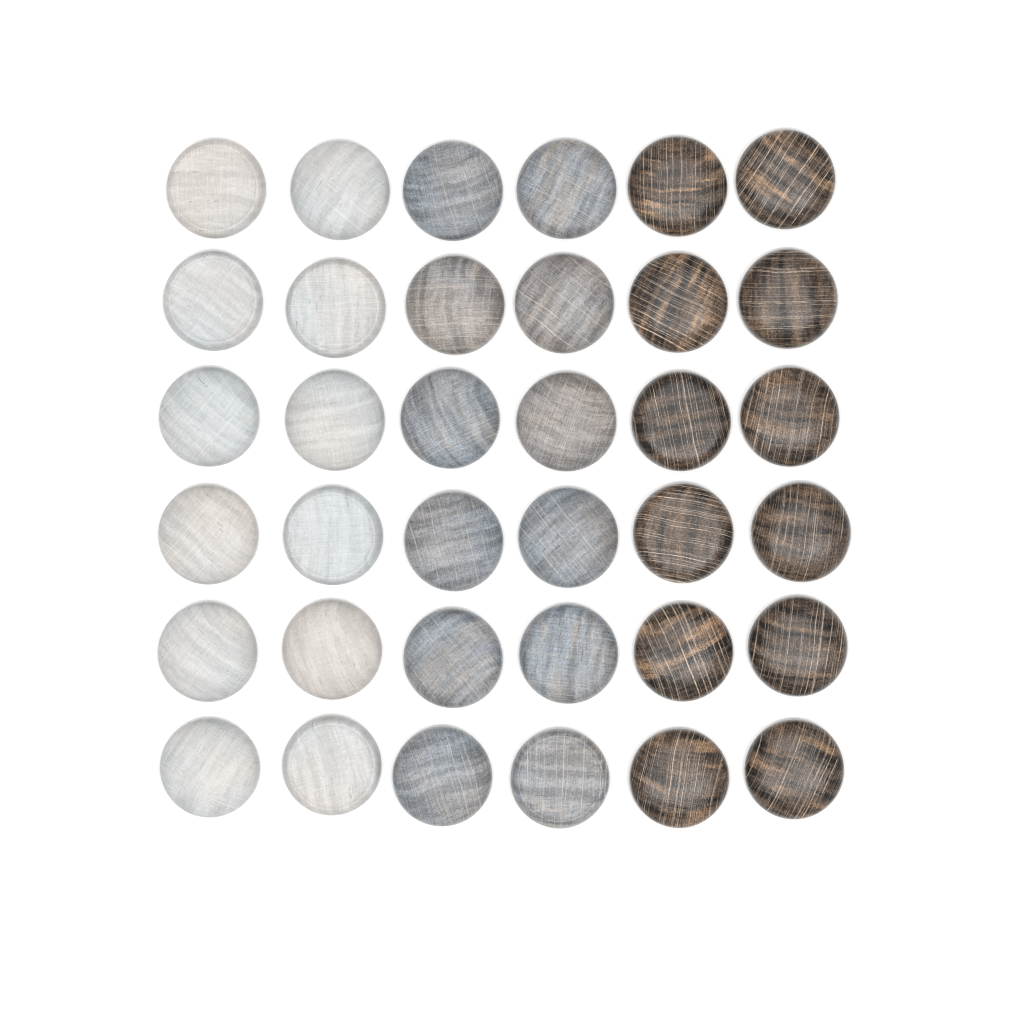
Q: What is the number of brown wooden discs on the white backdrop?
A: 12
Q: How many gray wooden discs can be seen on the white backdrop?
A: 12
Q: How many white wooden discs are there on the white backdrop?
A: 12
